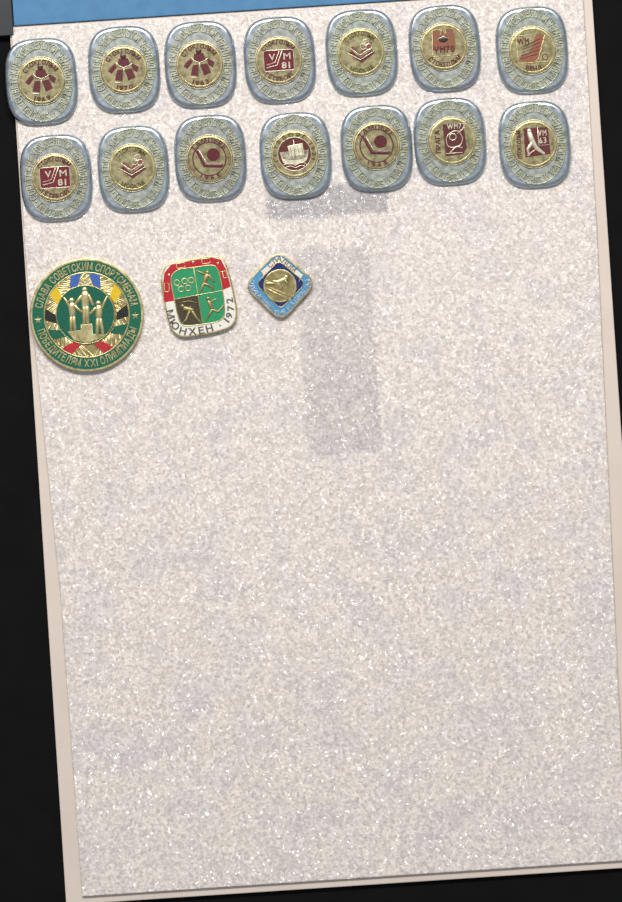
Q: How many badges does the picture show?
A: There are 17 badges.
